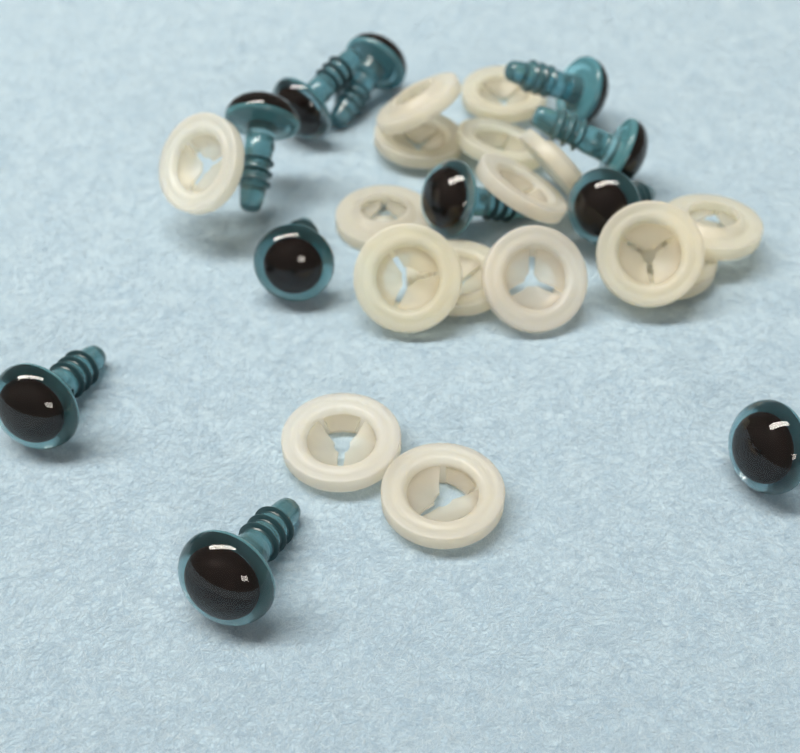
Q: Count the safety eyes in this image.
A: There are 11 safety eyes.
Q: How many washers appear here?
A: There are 16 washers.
